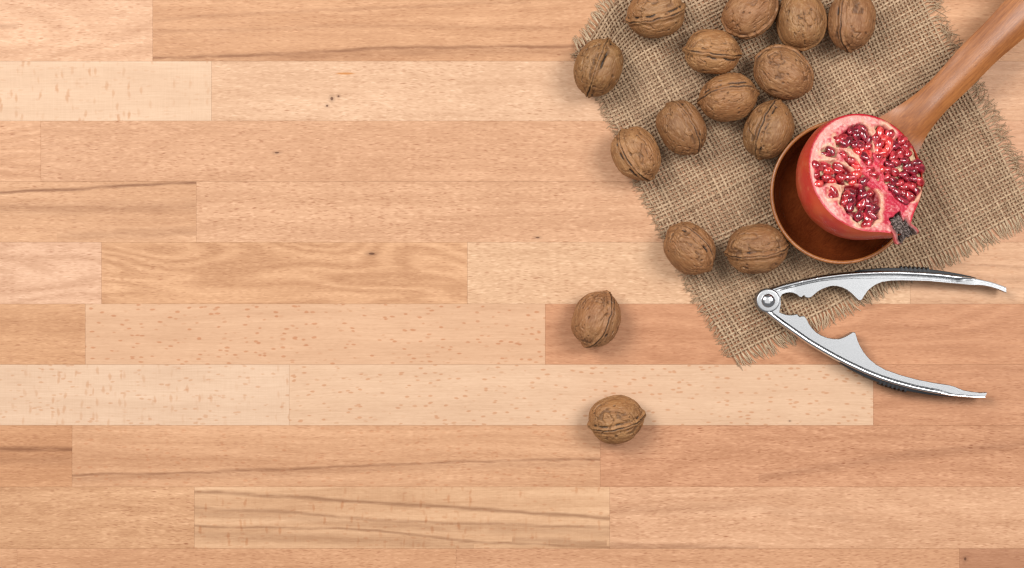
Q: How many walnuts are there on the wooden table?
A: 15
